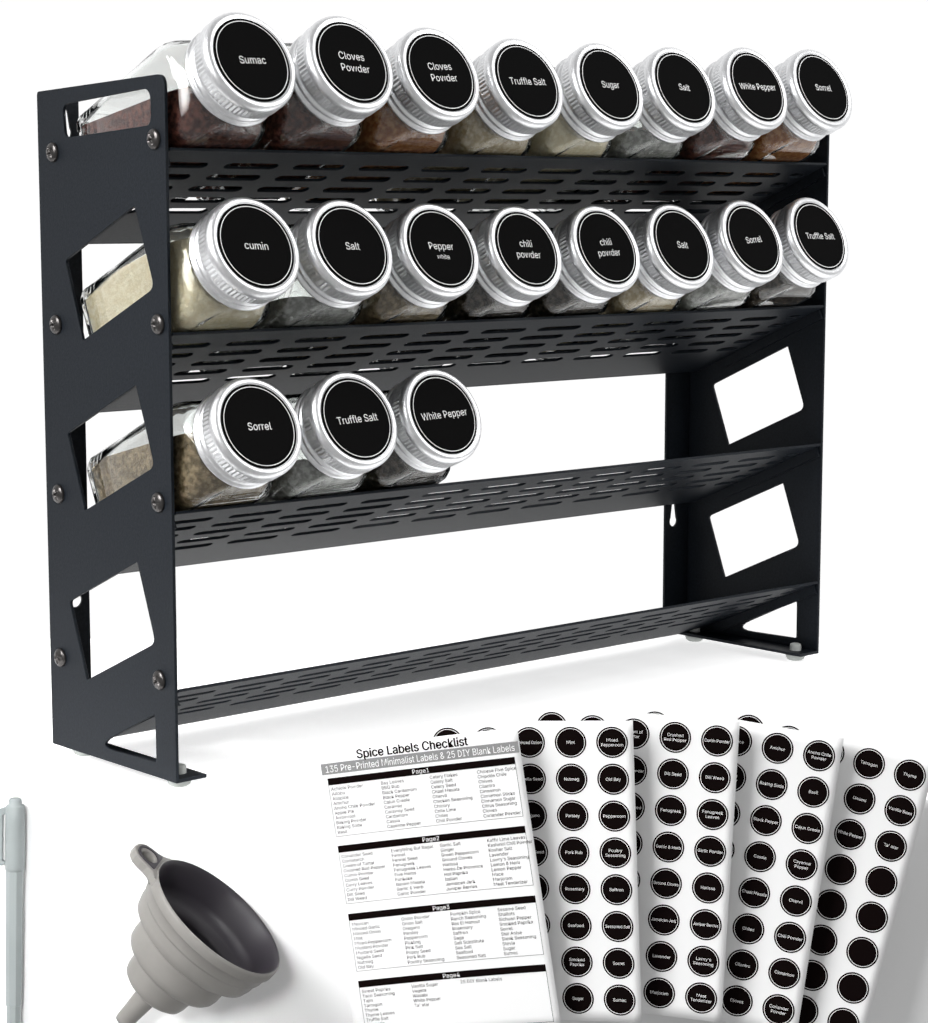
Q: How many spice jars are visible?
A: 19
